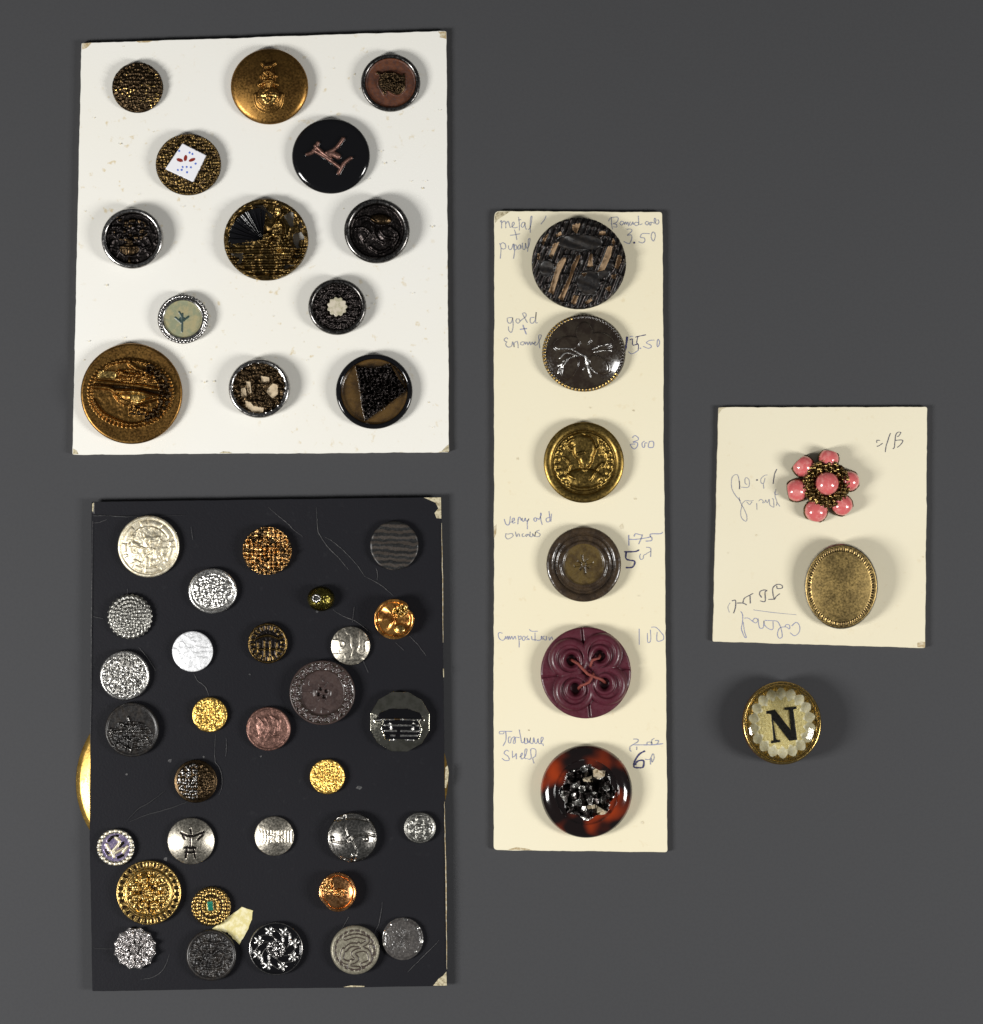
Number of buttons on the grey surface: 53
